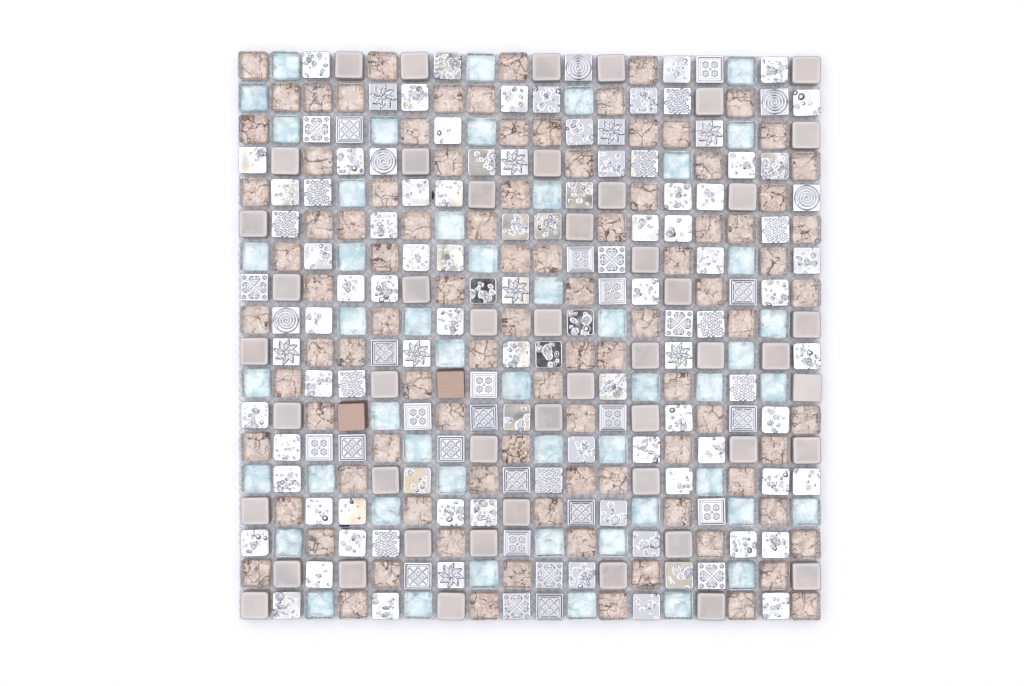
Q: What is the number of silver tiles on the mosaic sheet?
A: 127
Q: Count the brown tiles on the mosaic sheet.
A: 98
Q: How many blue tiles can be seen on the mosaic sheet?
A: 50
